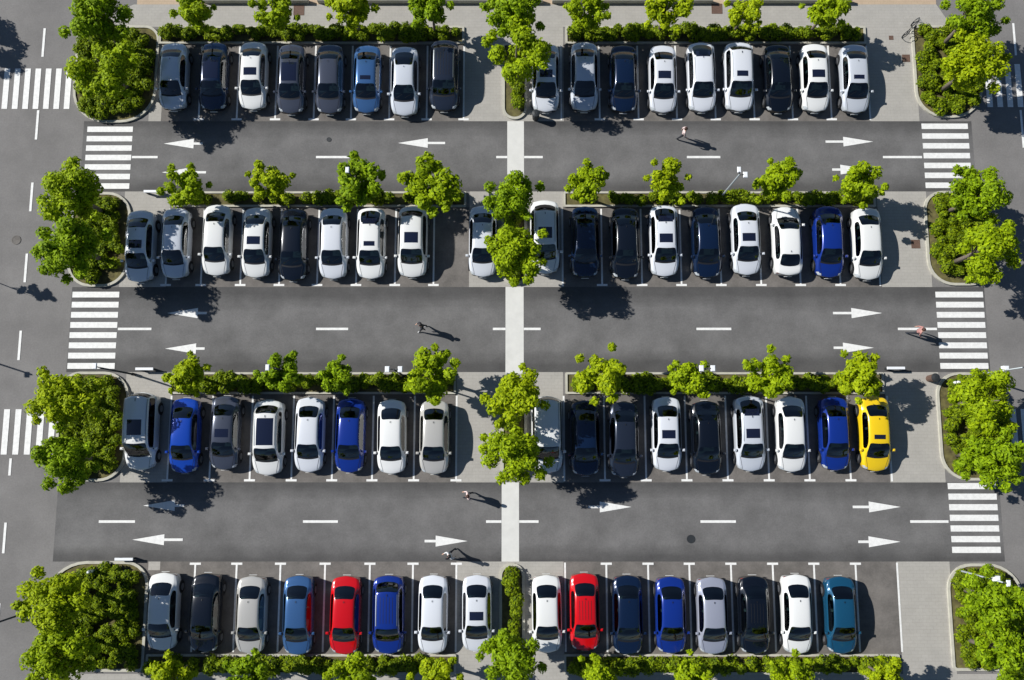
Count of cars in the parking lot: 68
